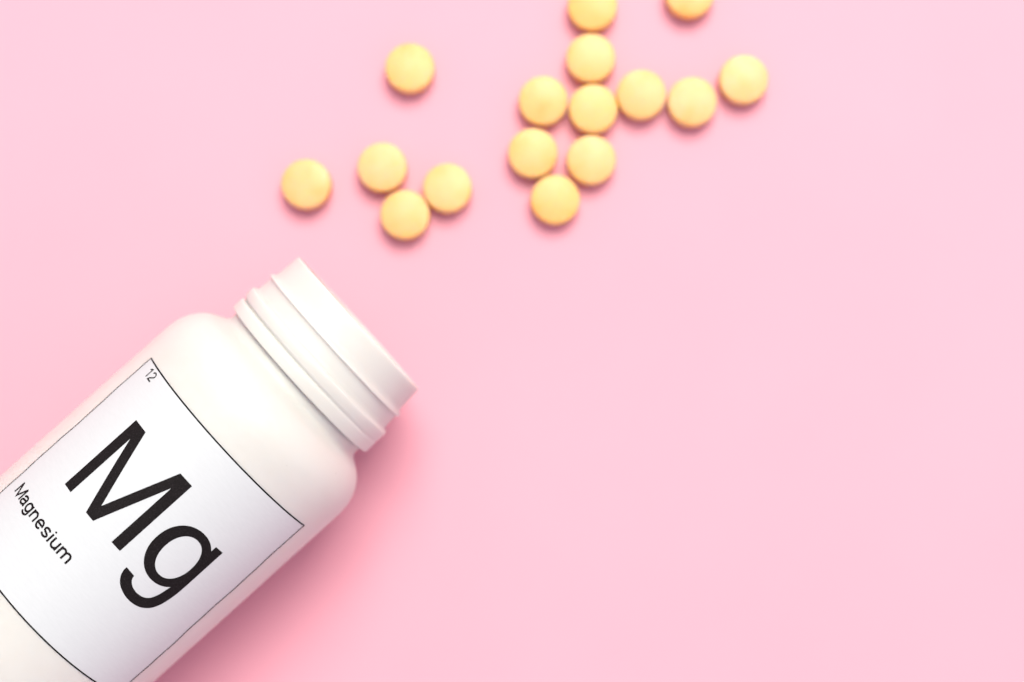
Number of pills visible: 16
